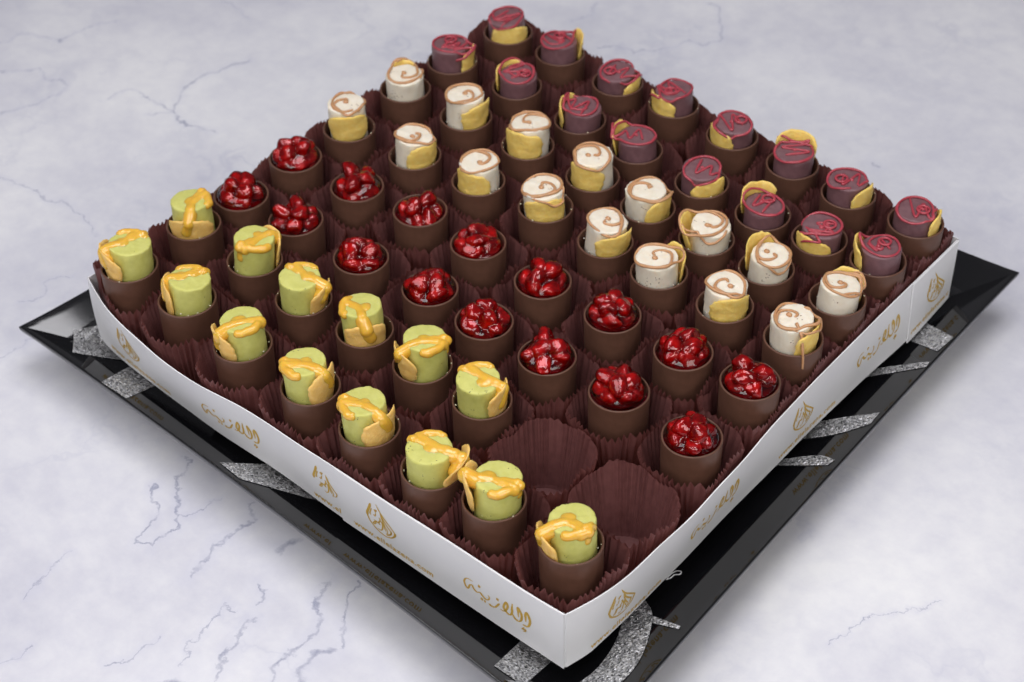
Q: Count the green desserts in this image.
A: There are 14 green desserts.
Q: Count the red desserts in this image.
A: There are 16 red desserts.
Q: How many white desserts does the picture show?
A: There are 16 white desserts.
